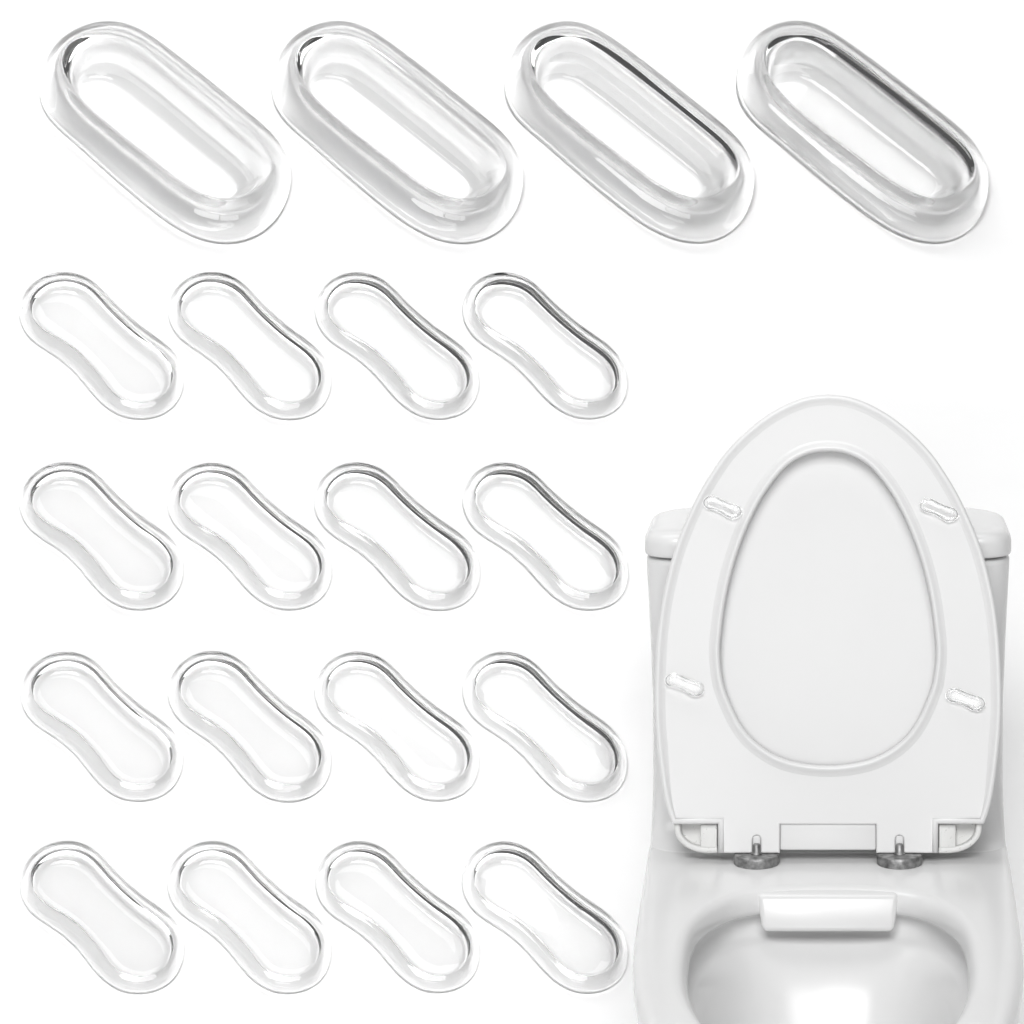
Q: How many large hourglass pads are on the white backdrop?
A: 16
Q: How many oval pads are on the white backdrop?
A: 4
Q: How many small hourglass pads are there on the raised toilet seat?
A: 4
